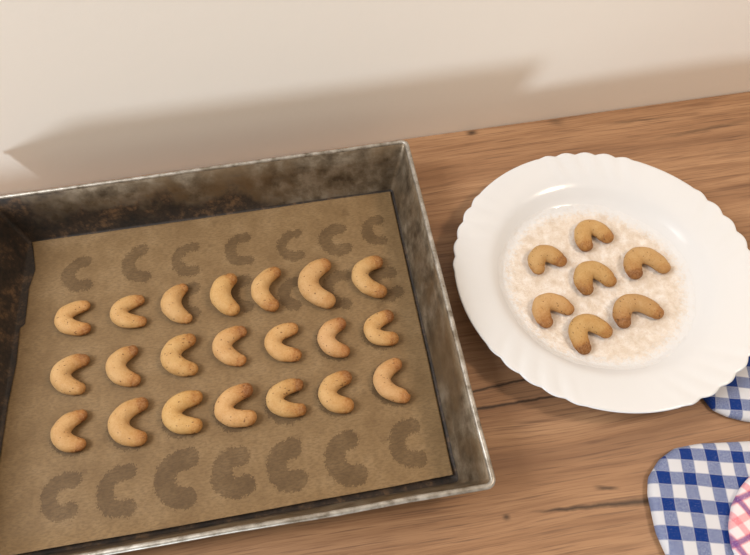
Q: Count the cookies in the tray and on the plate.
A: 28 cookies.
